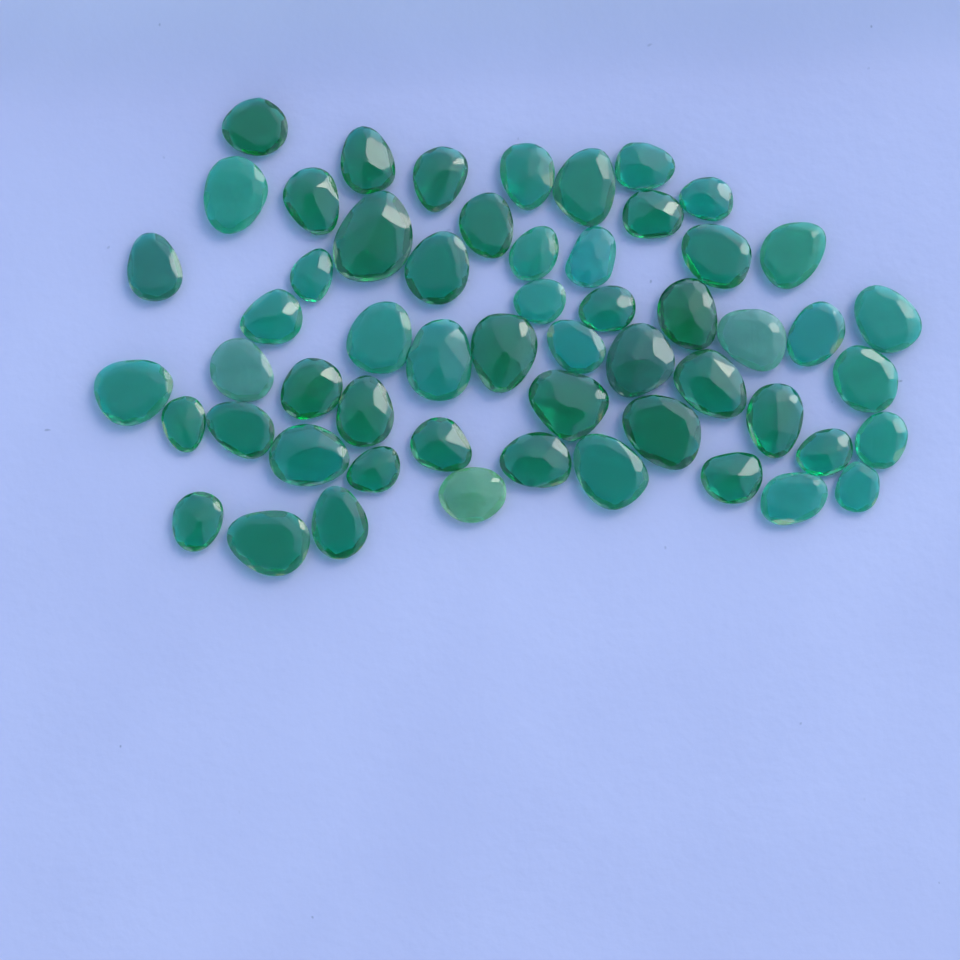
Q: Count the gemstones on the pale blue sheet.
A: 56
